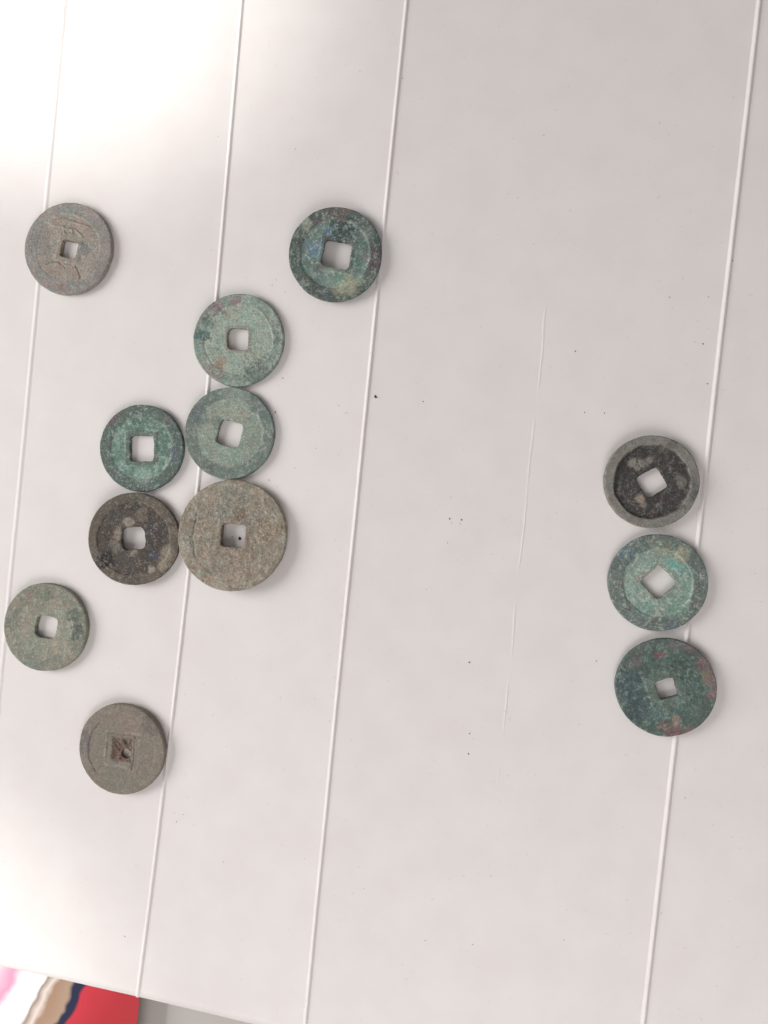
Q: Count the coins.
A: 12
